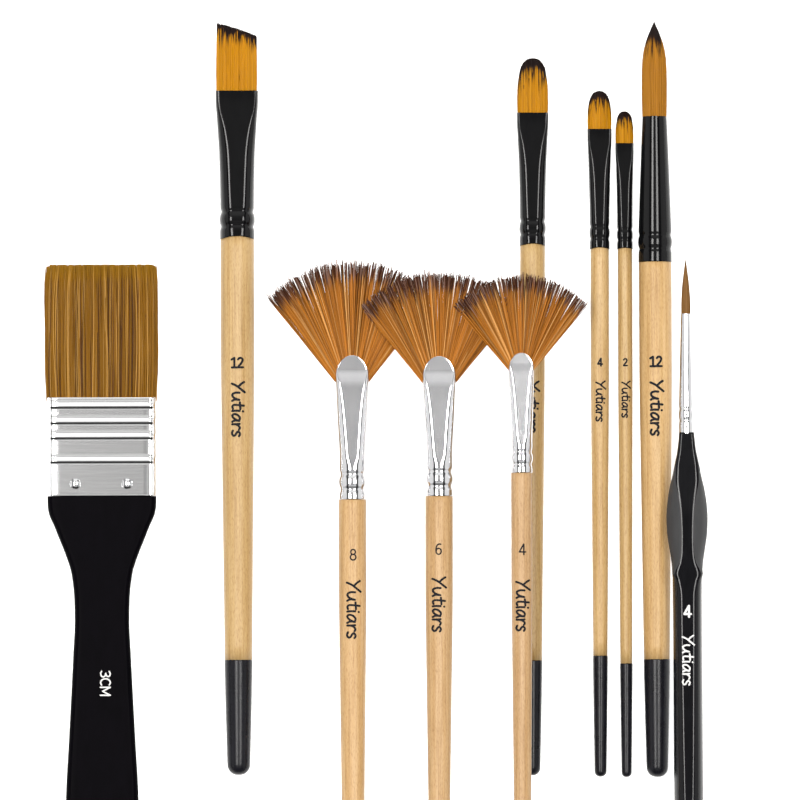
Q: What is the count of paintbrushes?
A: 10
